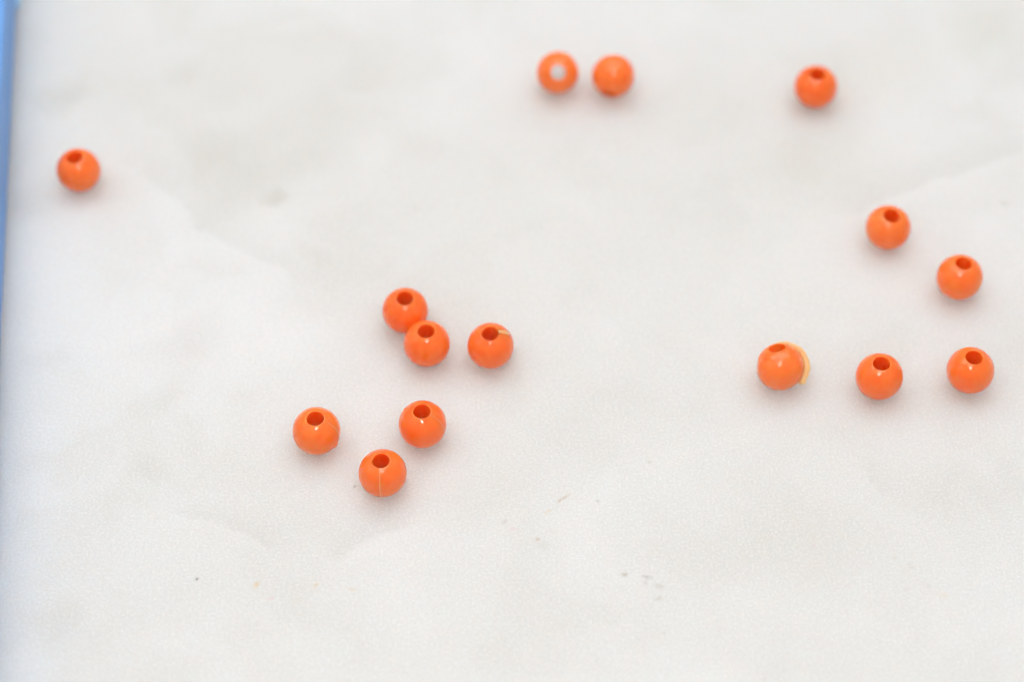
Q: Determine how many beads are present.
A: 15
